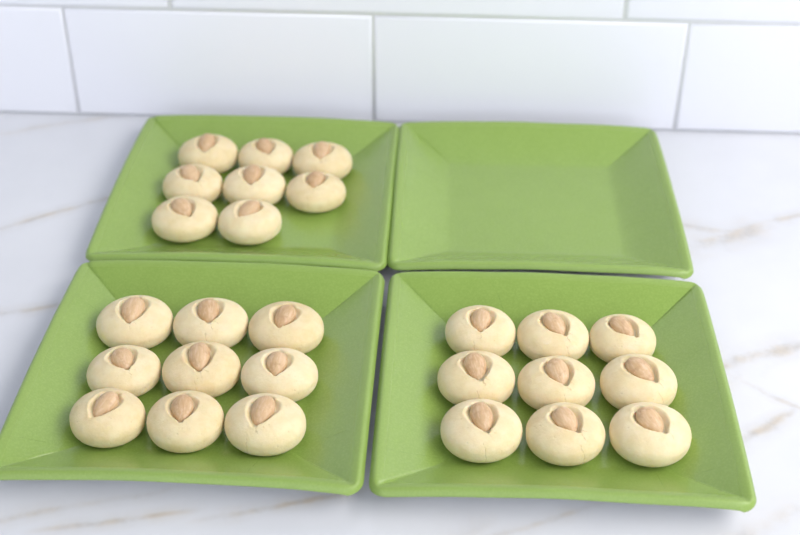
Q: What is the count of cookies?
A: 26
